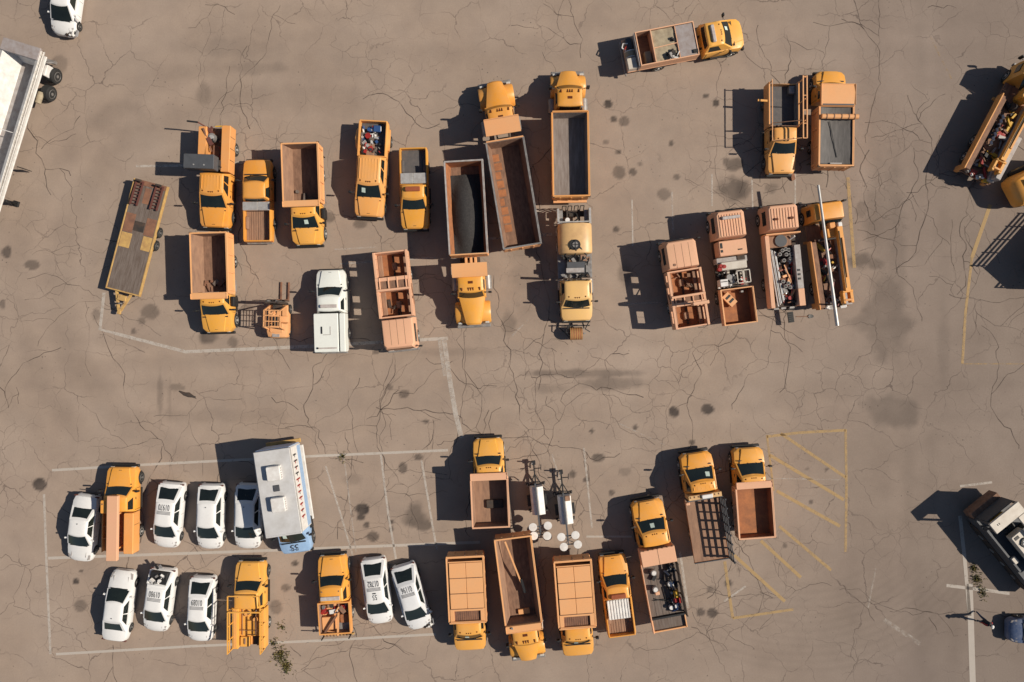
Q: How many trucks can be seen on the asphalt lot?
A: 32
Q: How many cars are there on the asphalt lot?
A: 11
